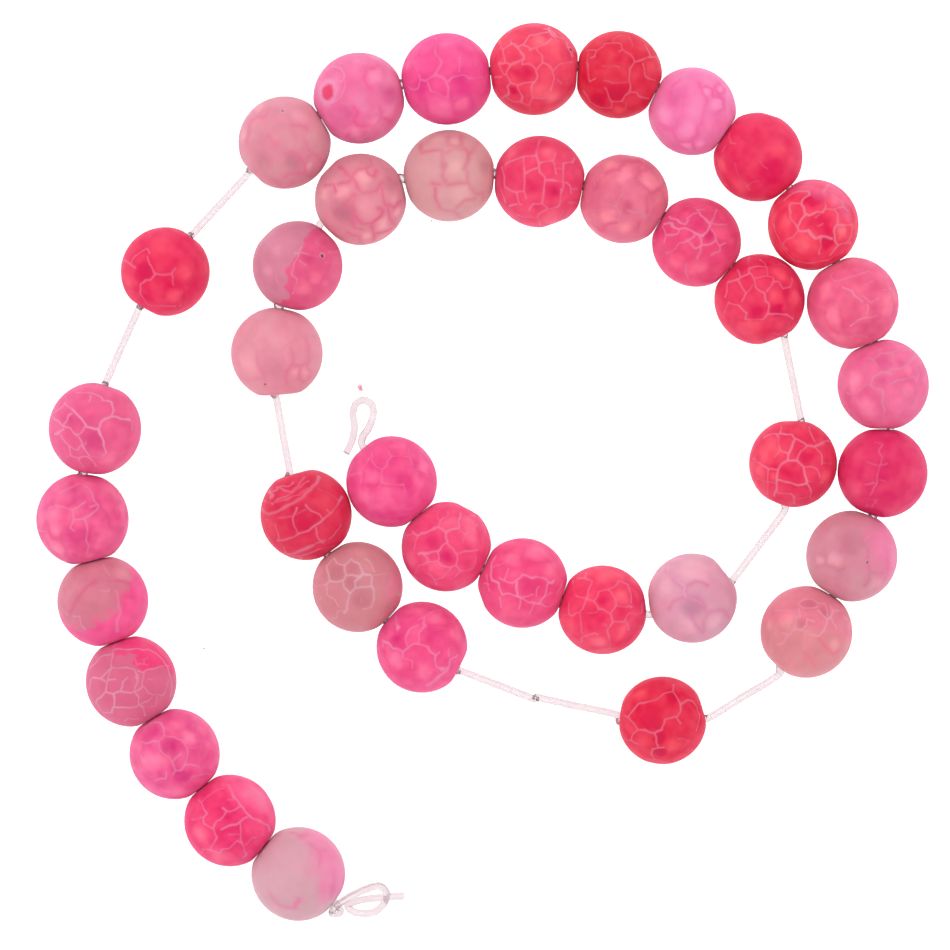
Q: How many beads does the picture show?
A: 39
